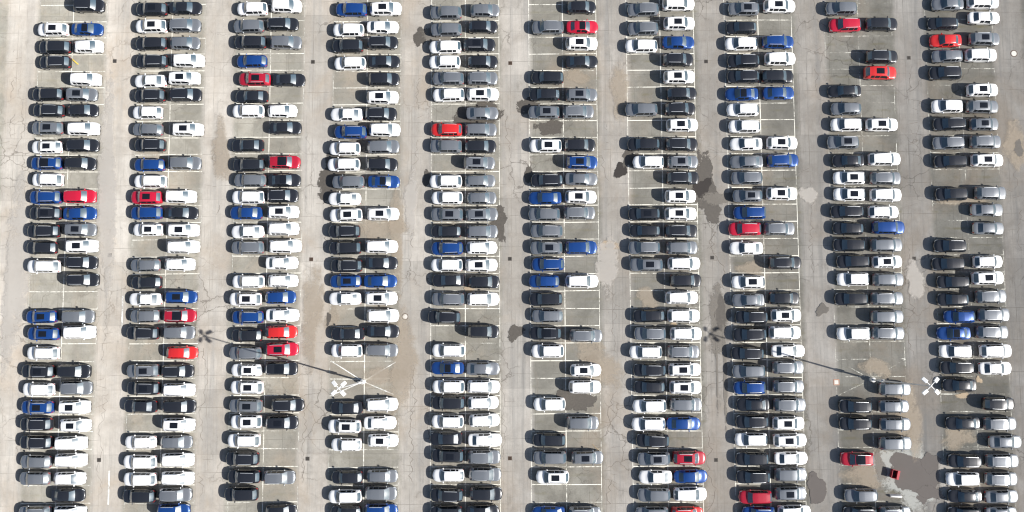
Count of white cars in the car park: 164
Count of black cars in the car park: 145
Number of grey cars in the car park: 122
